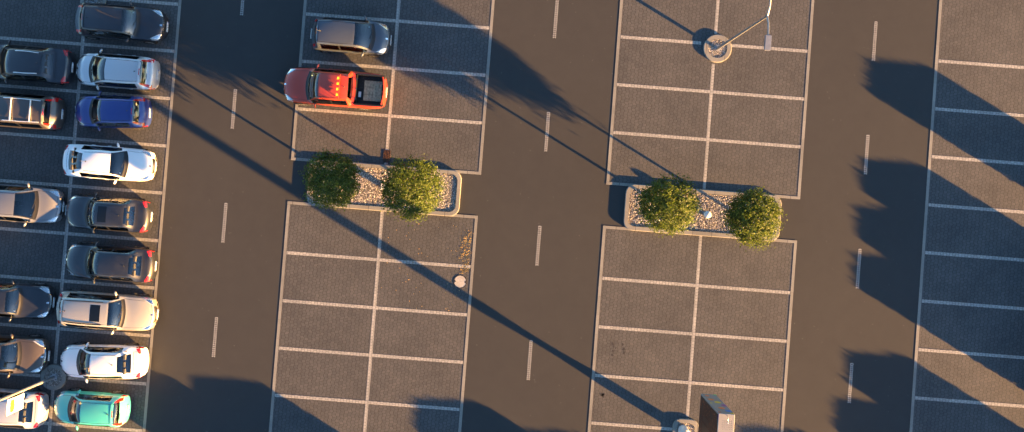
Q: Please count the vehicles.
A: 17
